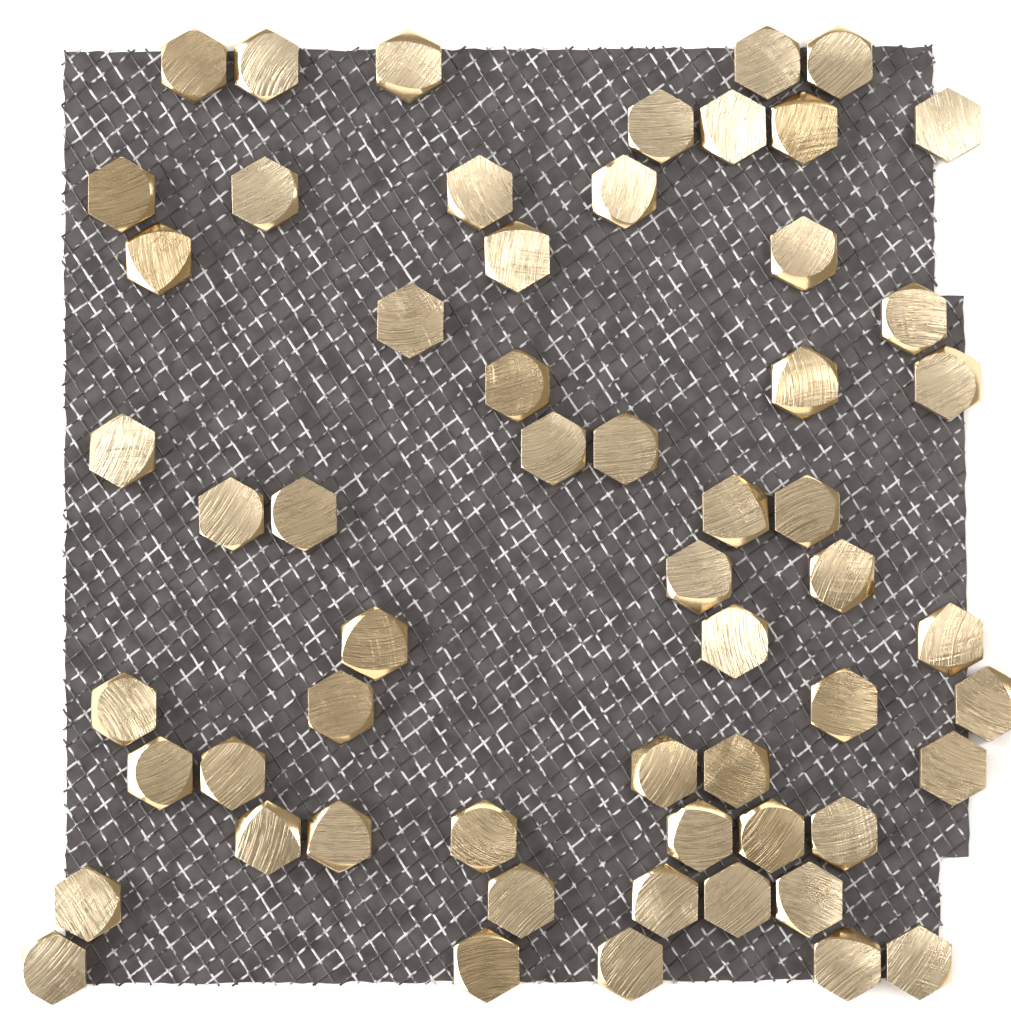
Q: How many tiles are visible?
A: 58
